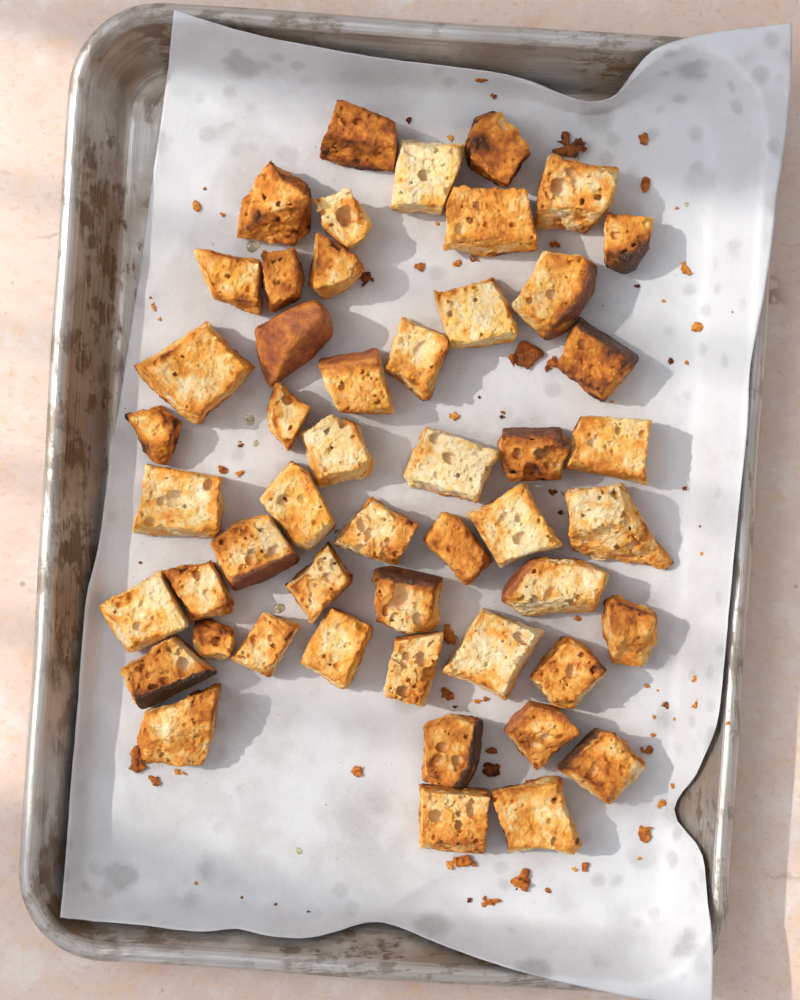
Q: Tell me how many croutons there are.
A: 50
